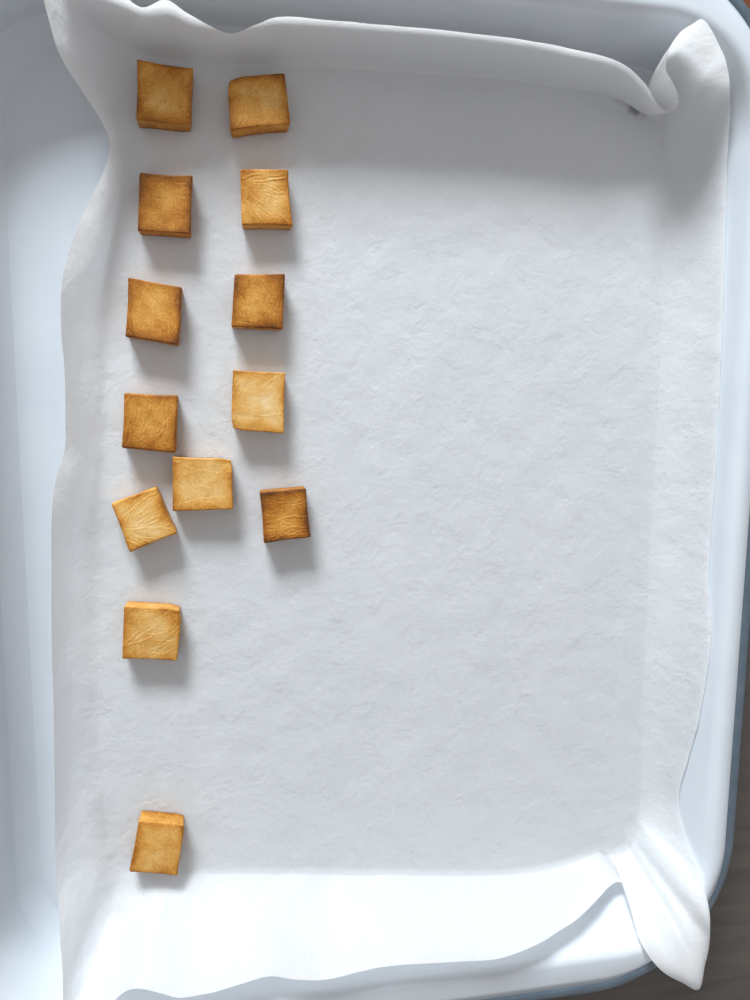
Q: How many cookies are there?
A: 13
